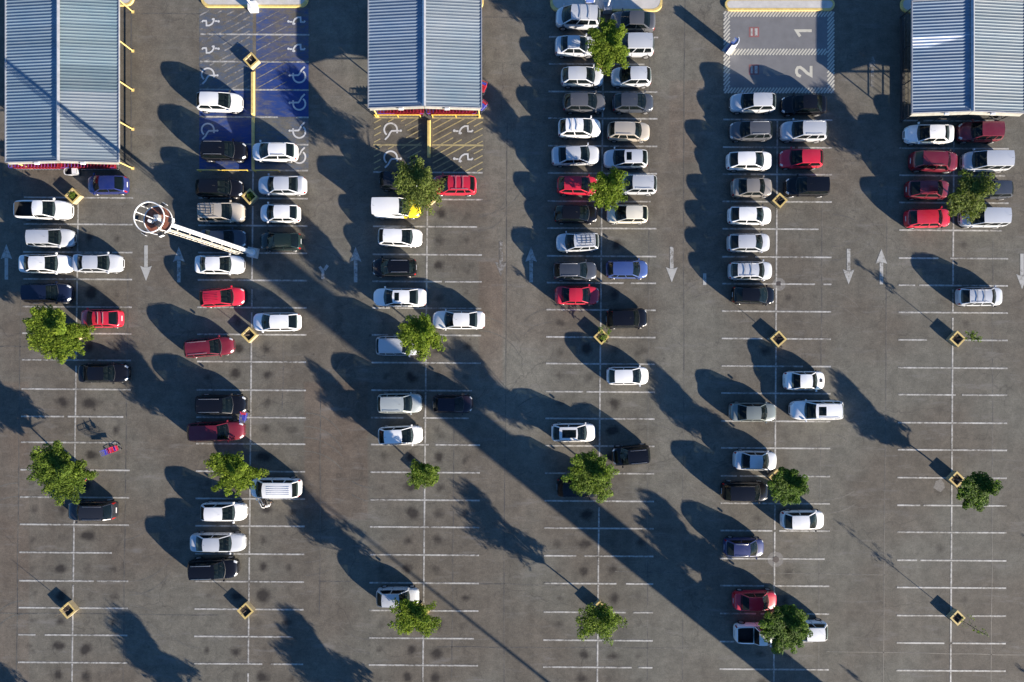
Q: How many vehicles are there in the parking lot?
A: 96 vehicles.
